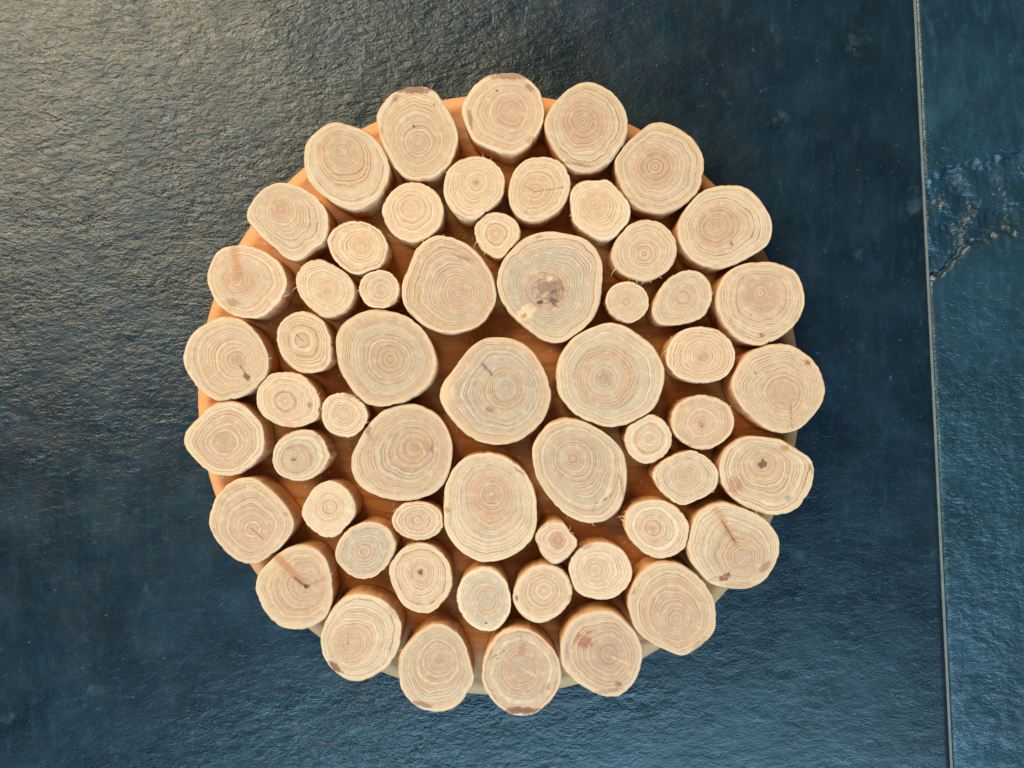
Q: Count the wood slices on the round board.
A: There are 57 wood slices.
